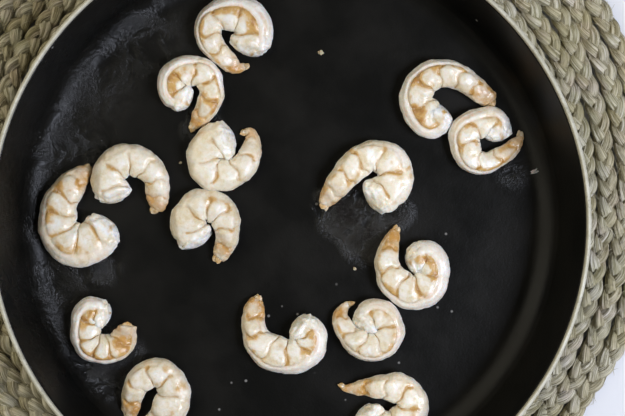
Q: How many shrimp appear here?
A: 15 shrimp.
